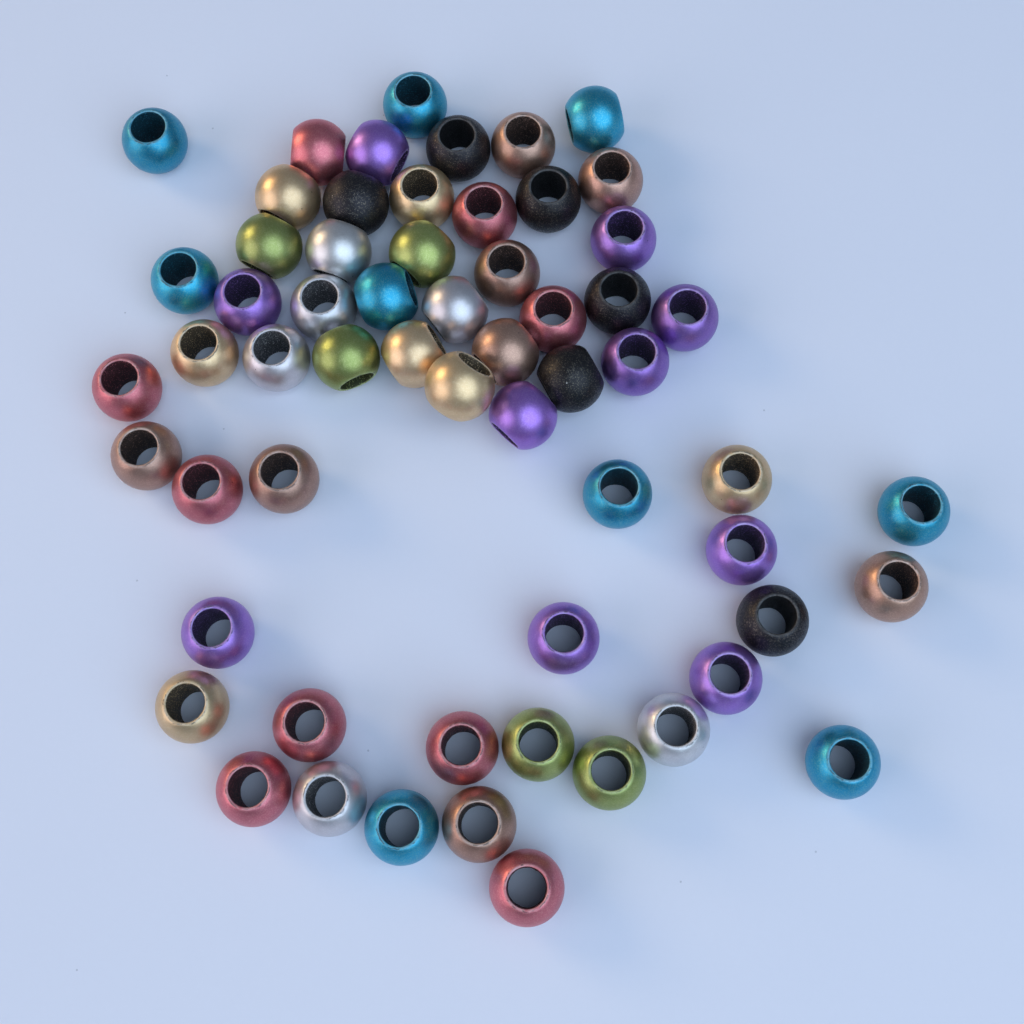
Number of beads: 60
